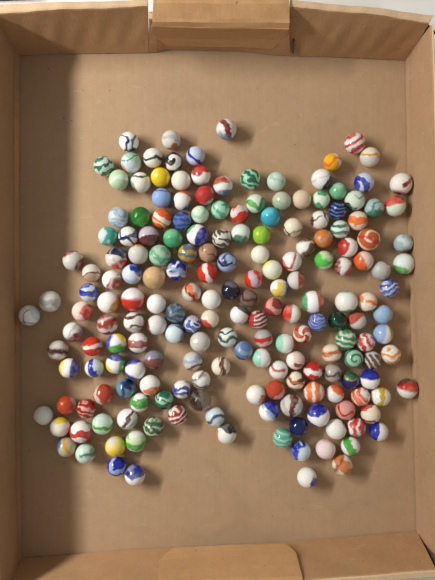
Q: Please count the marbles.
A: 193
